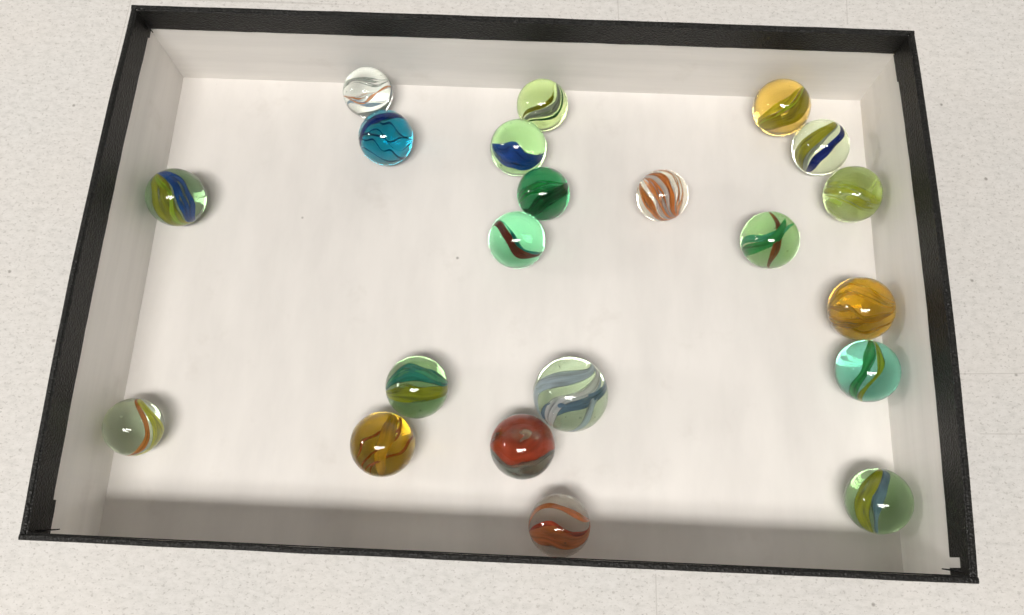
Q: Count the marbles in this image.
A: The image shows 21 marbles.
